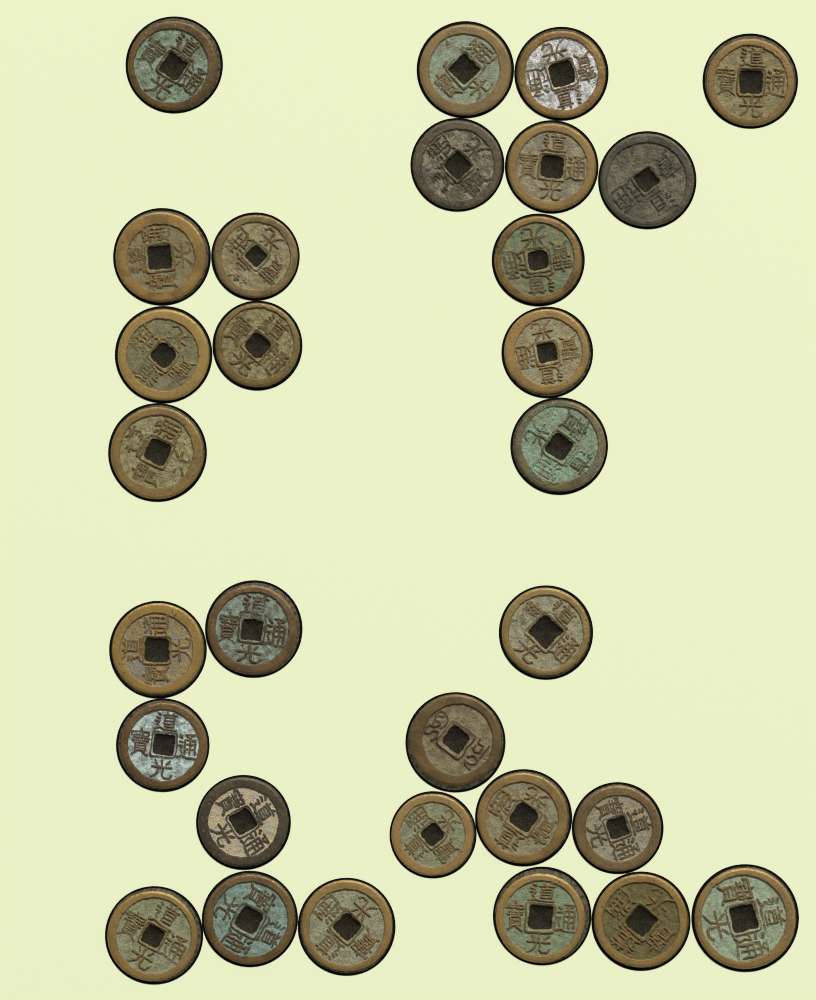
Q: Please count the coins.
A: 30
